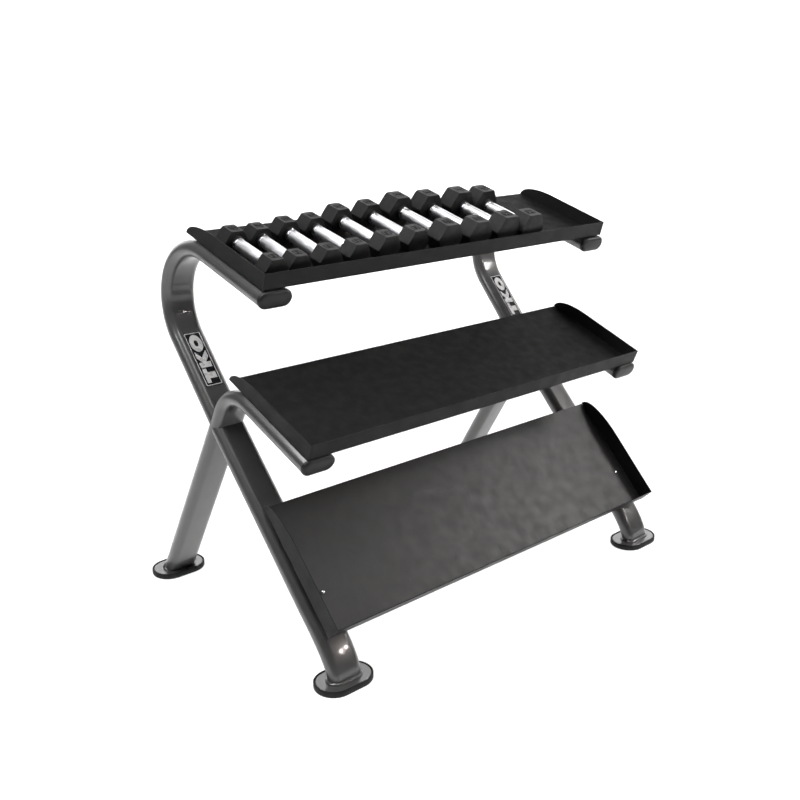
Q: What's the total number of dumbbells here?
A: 10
